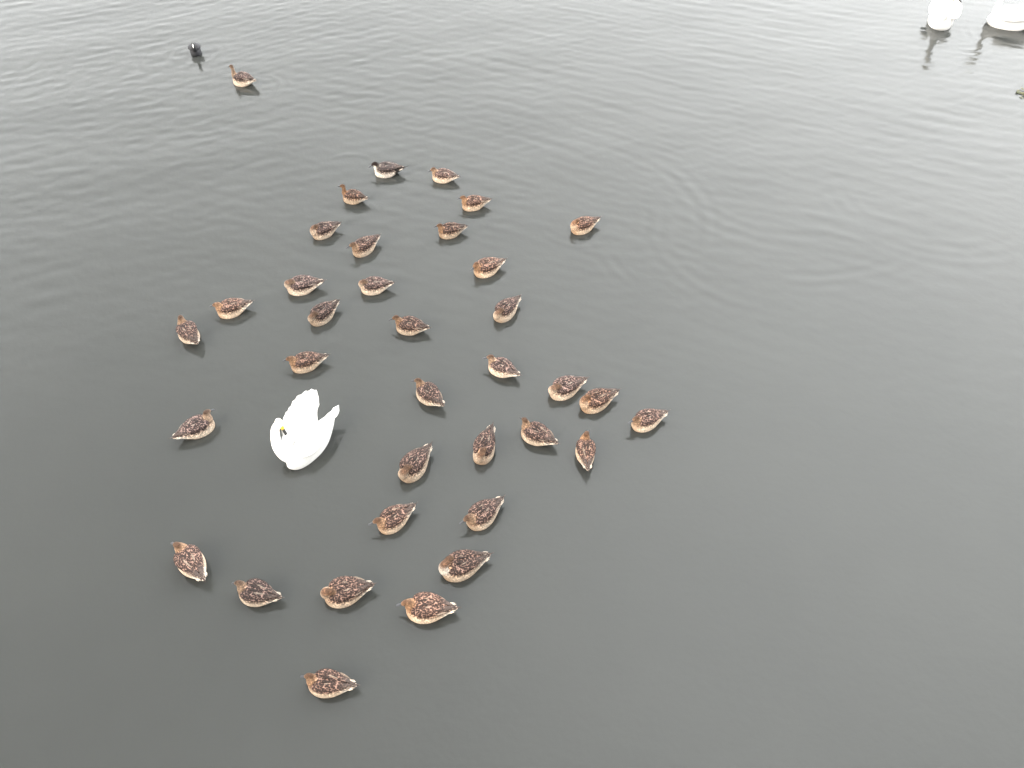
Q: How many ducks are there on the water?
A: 36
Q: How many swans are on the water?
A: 3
